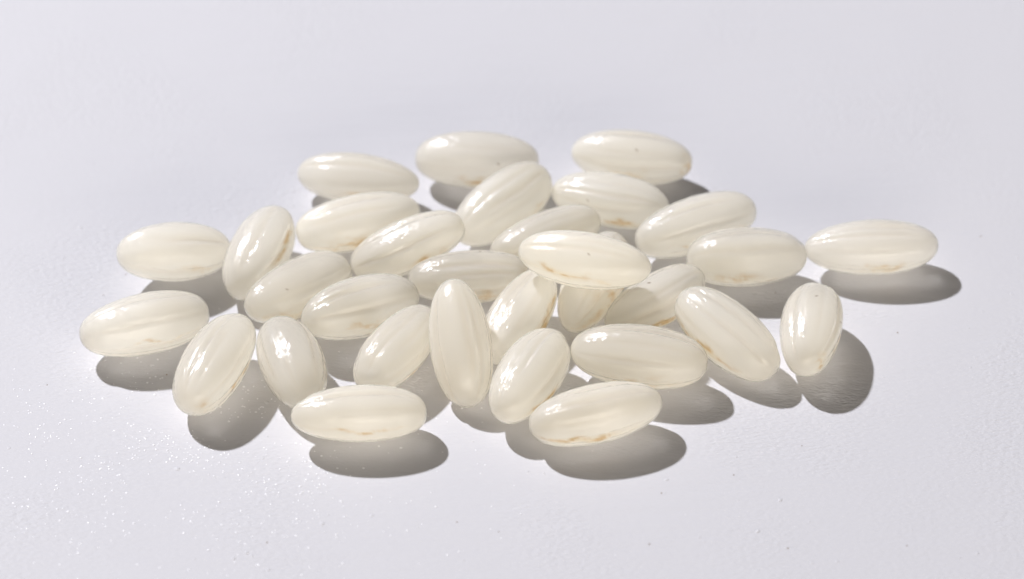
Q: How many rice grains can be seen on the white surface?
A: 31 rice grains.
